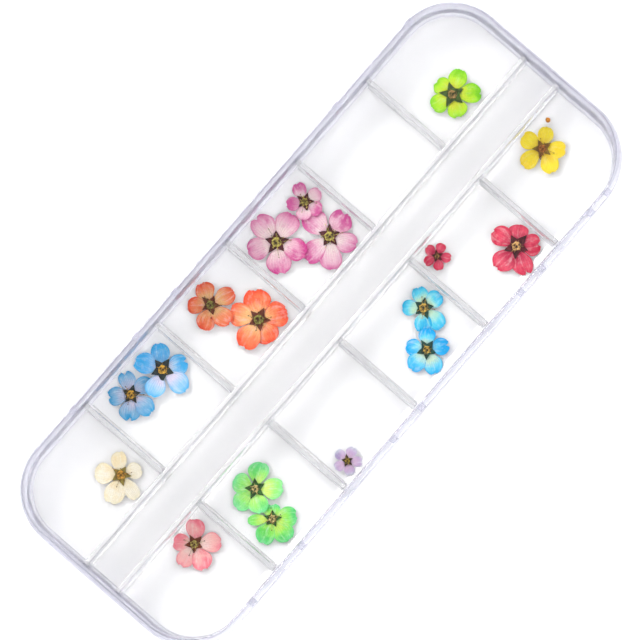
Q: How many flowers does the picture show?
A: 18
